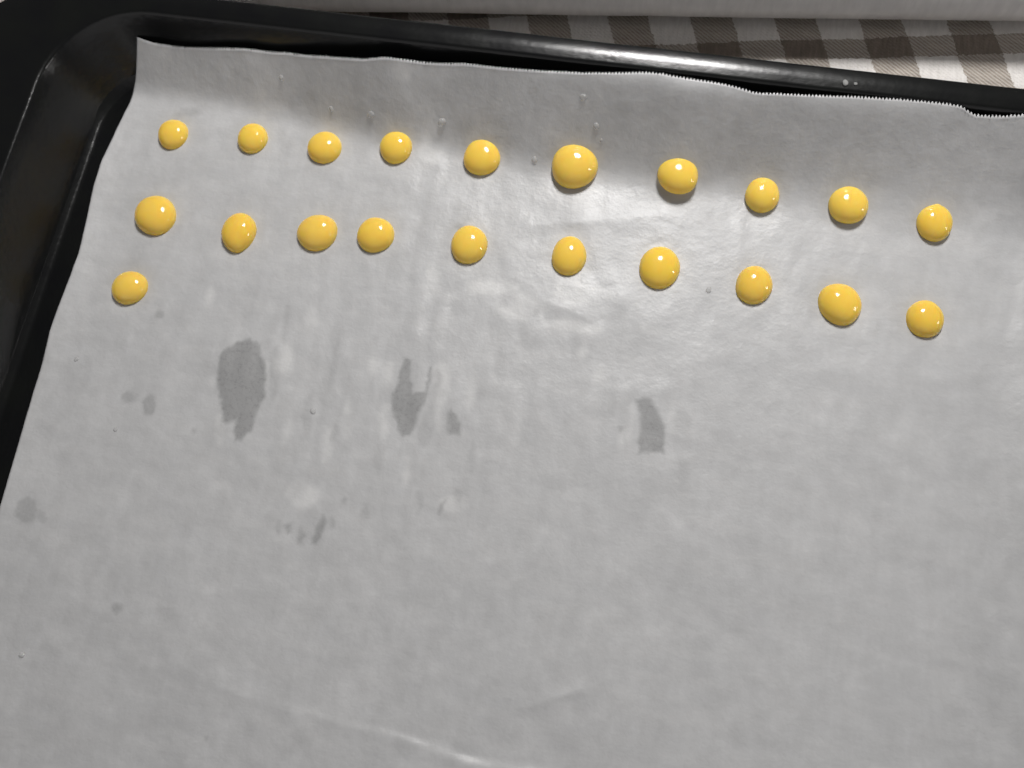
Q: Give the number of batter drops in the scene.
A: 21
